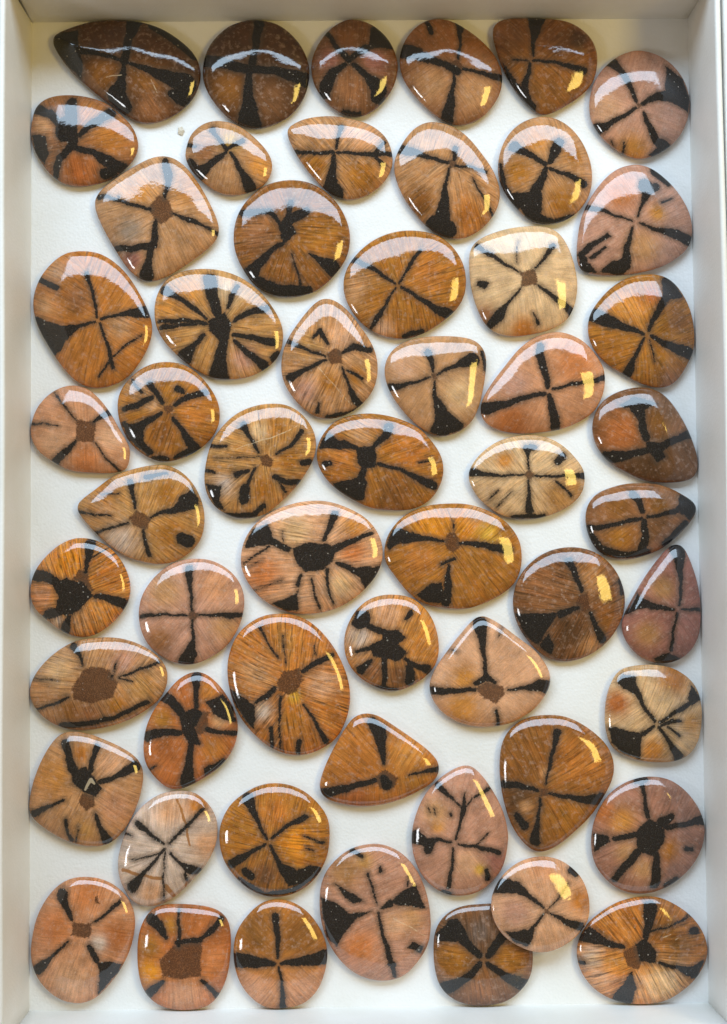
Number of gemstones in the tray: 56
